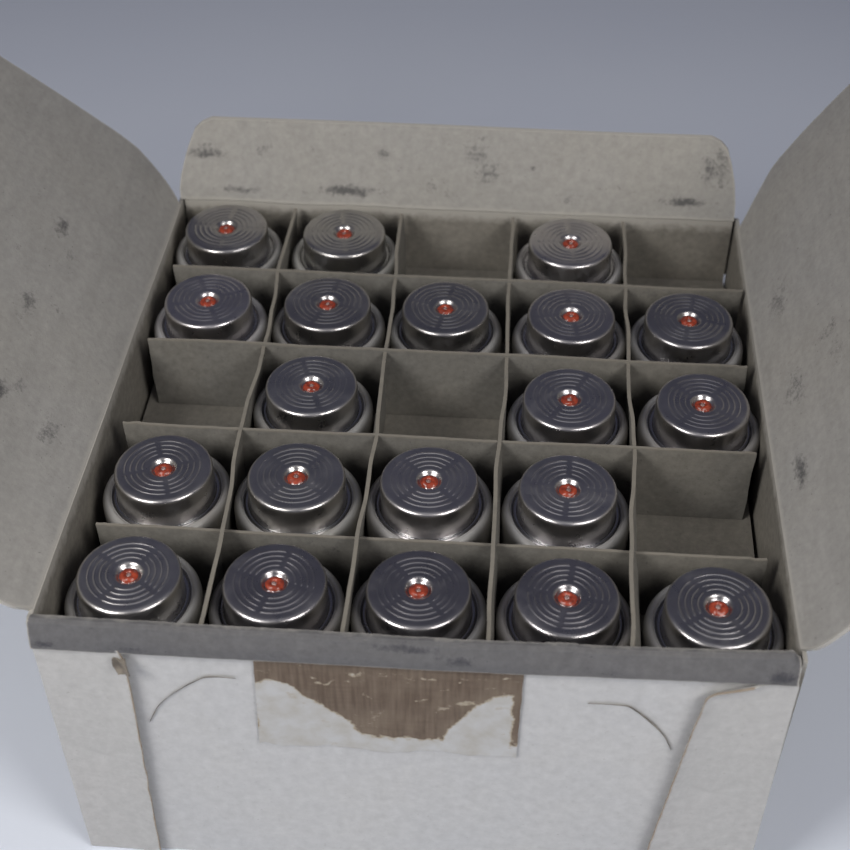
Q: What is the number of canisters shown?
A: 20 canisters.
